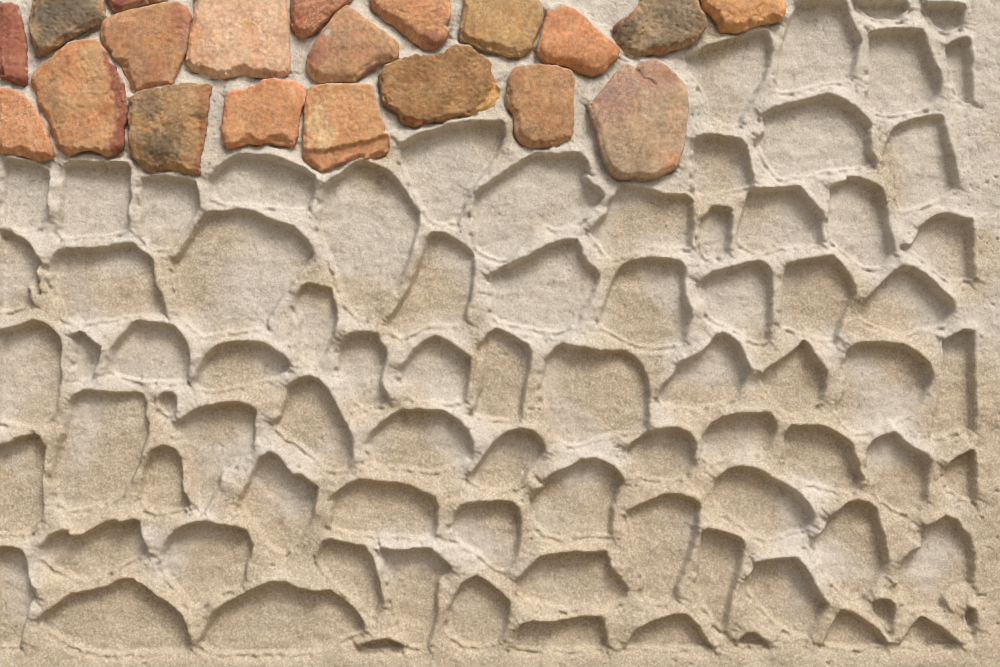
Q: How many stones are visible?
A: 20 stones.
